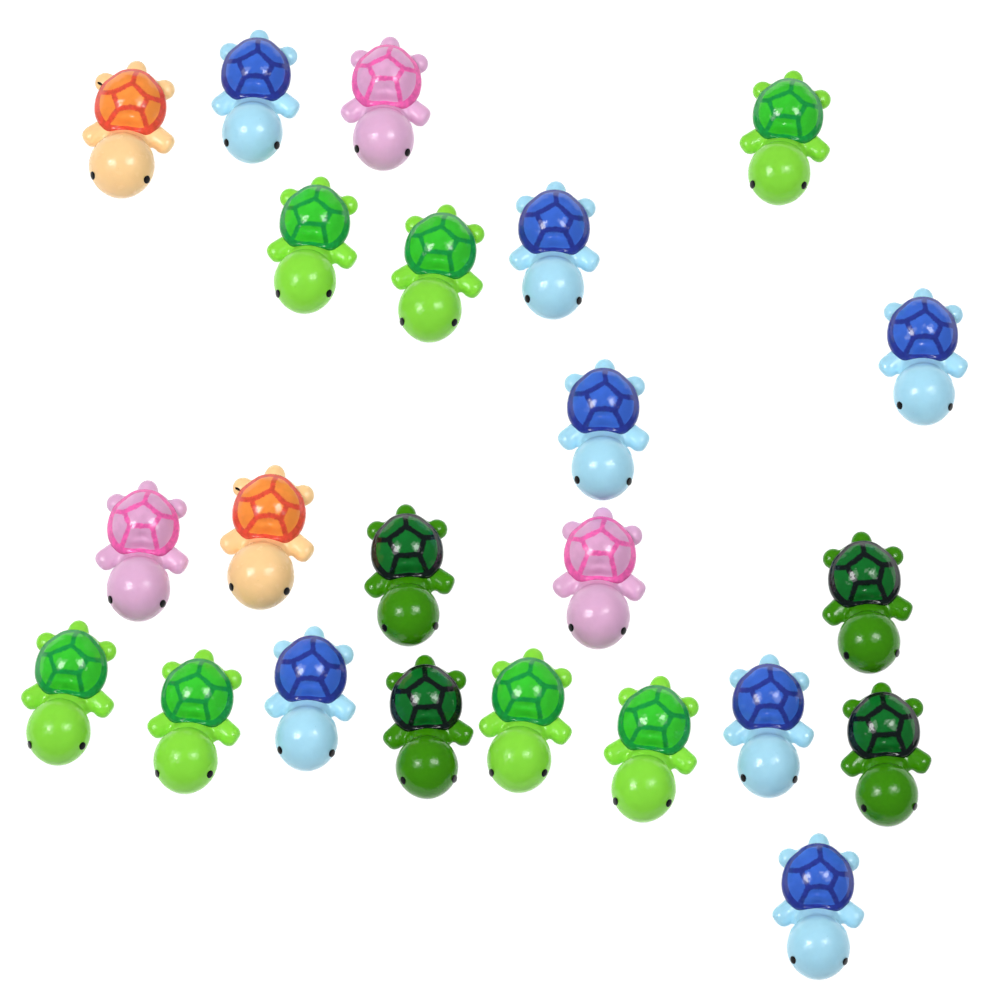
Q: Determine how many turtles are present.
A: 23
